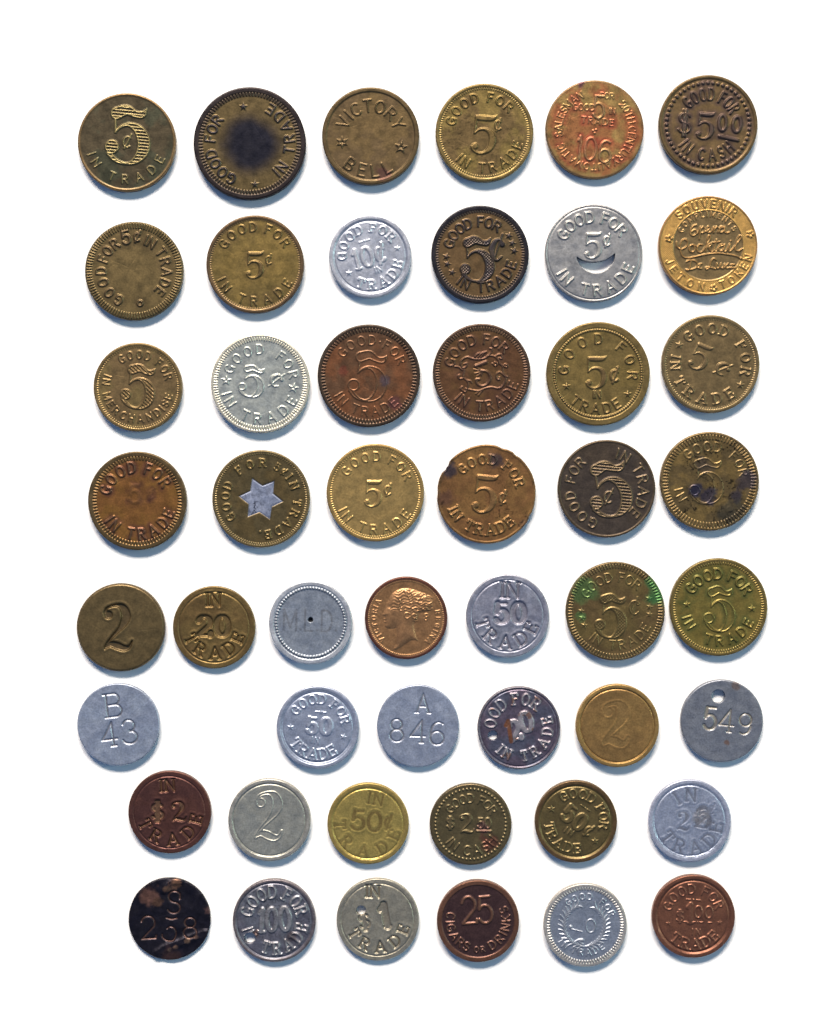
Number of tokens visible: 49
